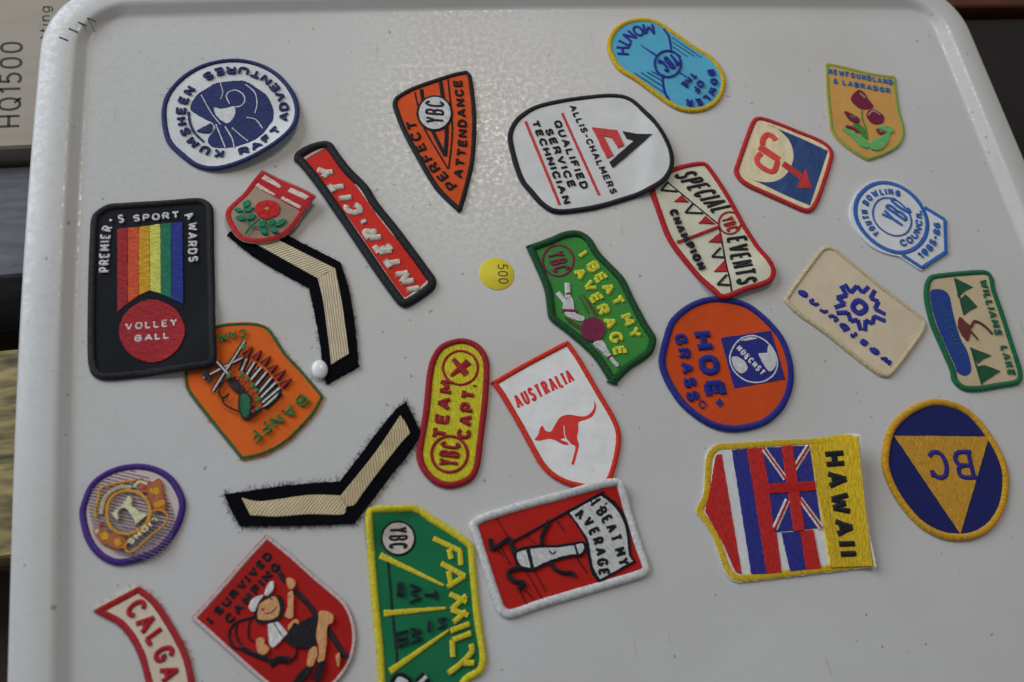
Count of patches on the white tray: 27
